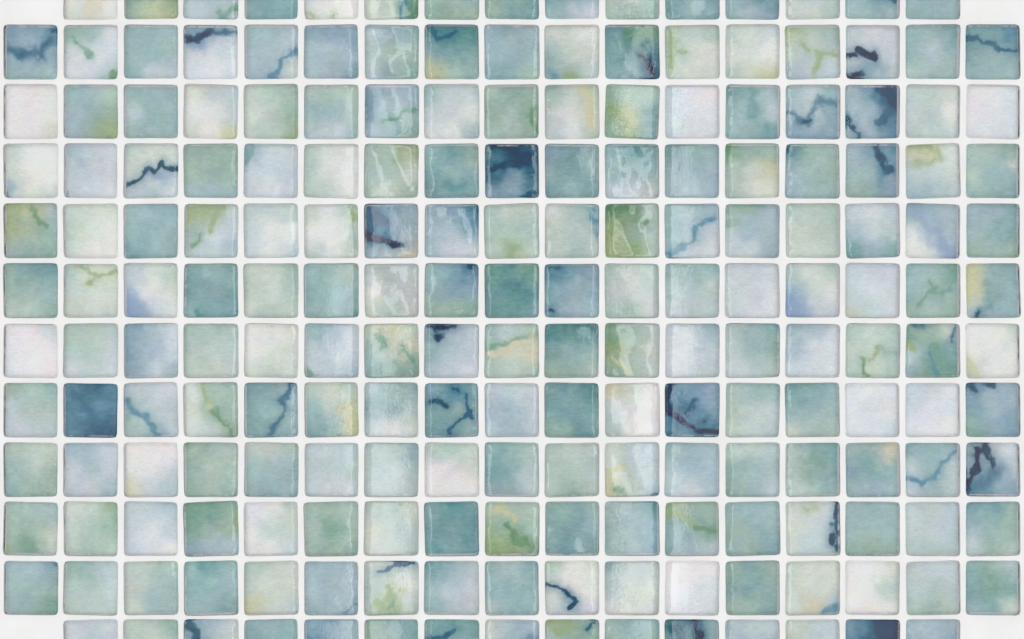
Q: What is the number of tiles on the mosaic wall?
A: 200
